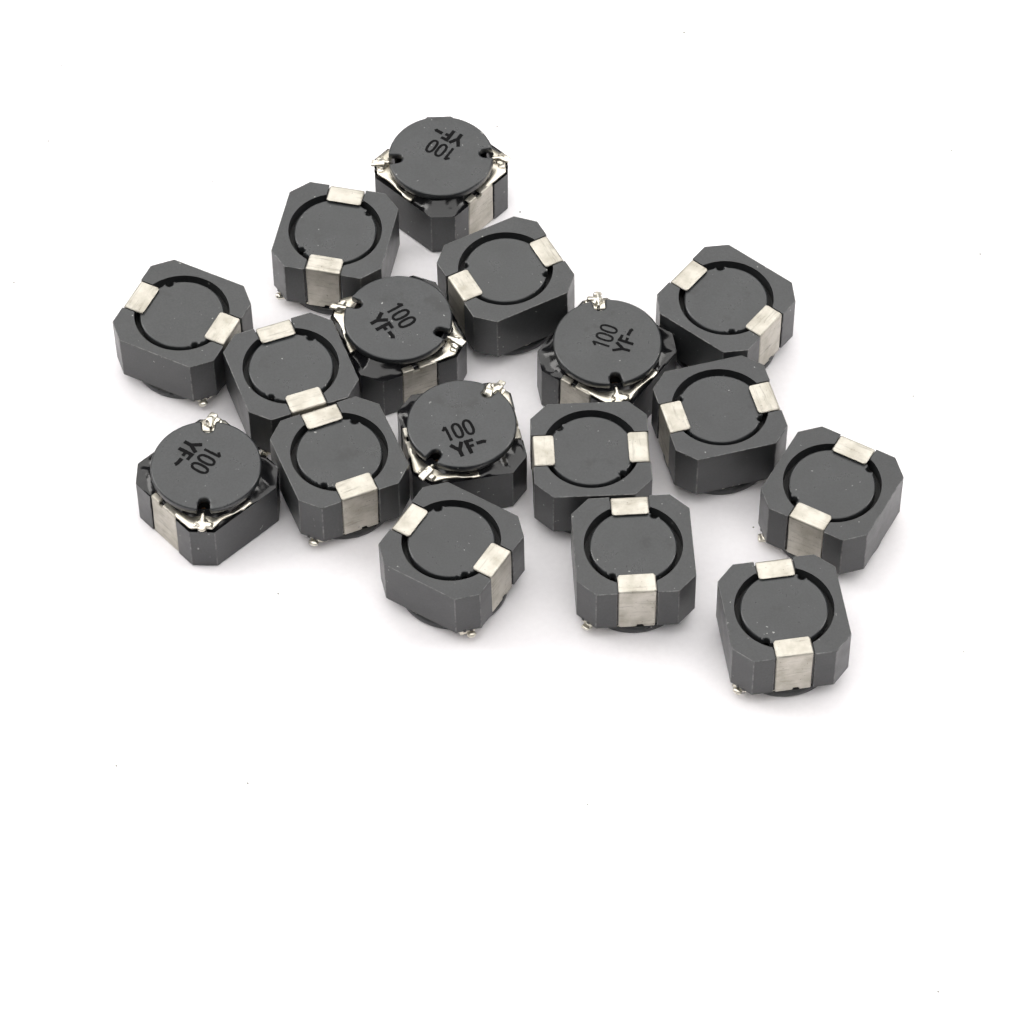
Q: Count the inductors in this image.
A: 17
